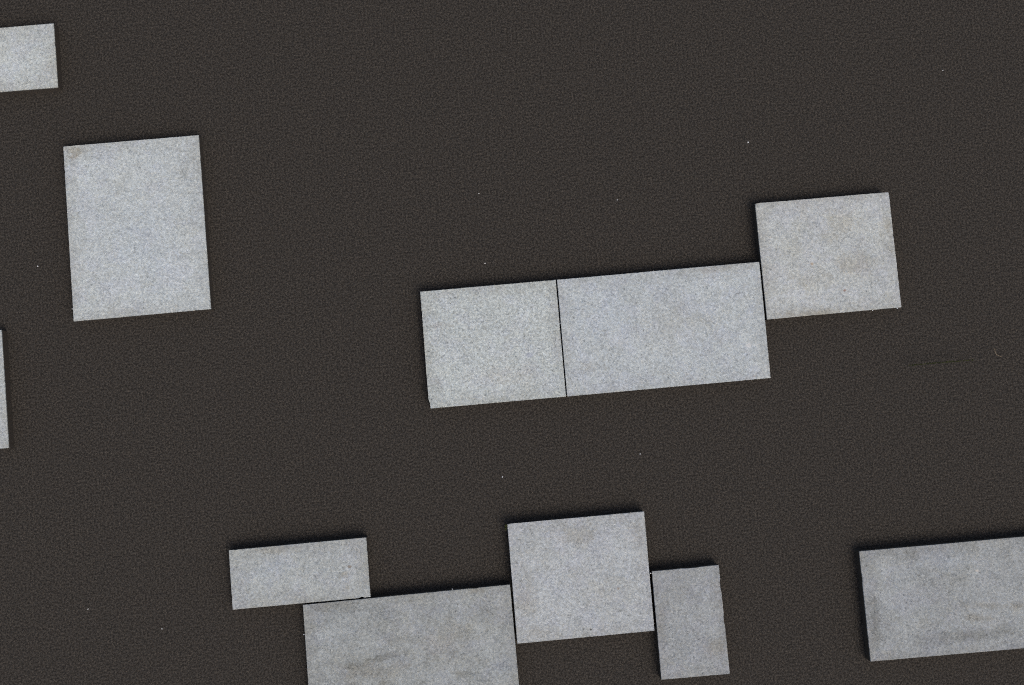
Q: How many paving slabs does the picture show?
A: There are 11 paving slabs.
